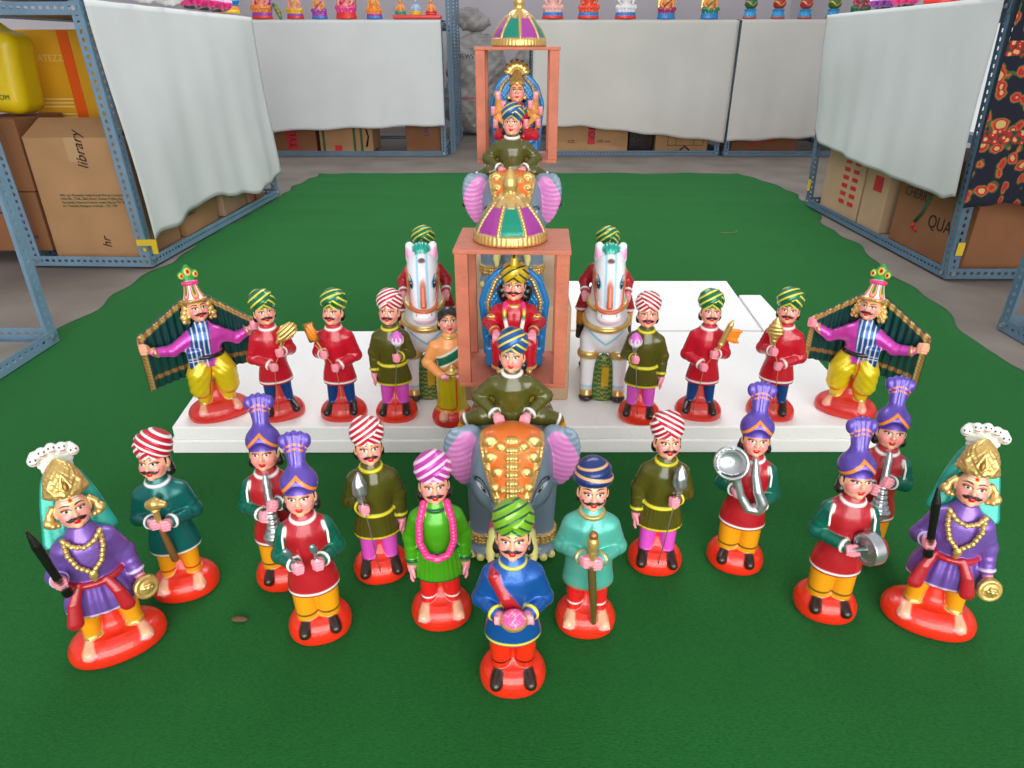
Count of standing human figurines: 22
